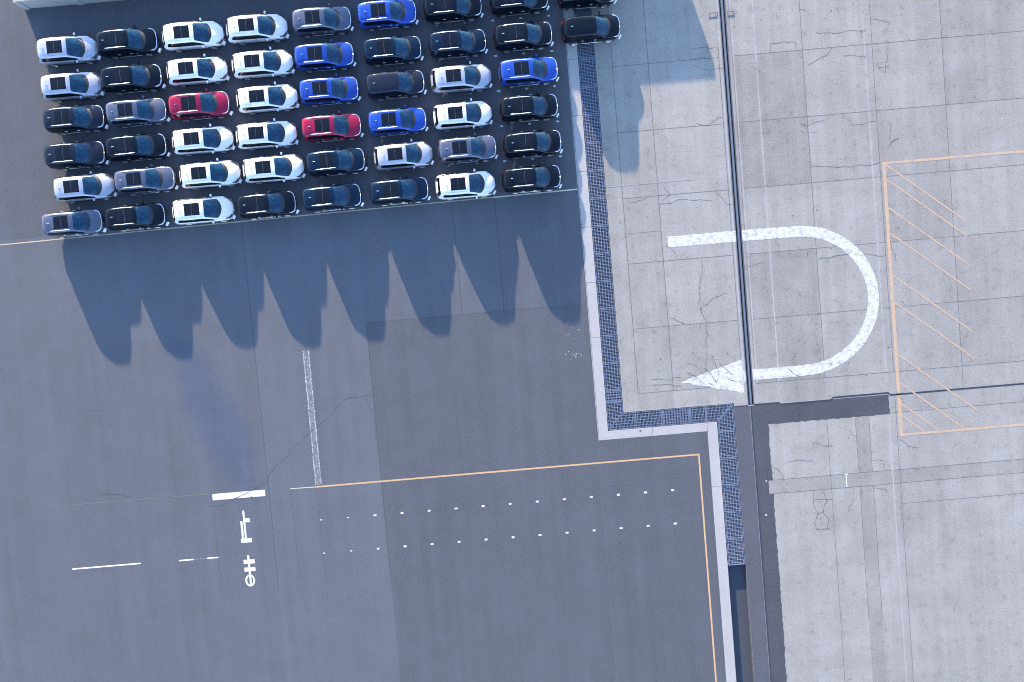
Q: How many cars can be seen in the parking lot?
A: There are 50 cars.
